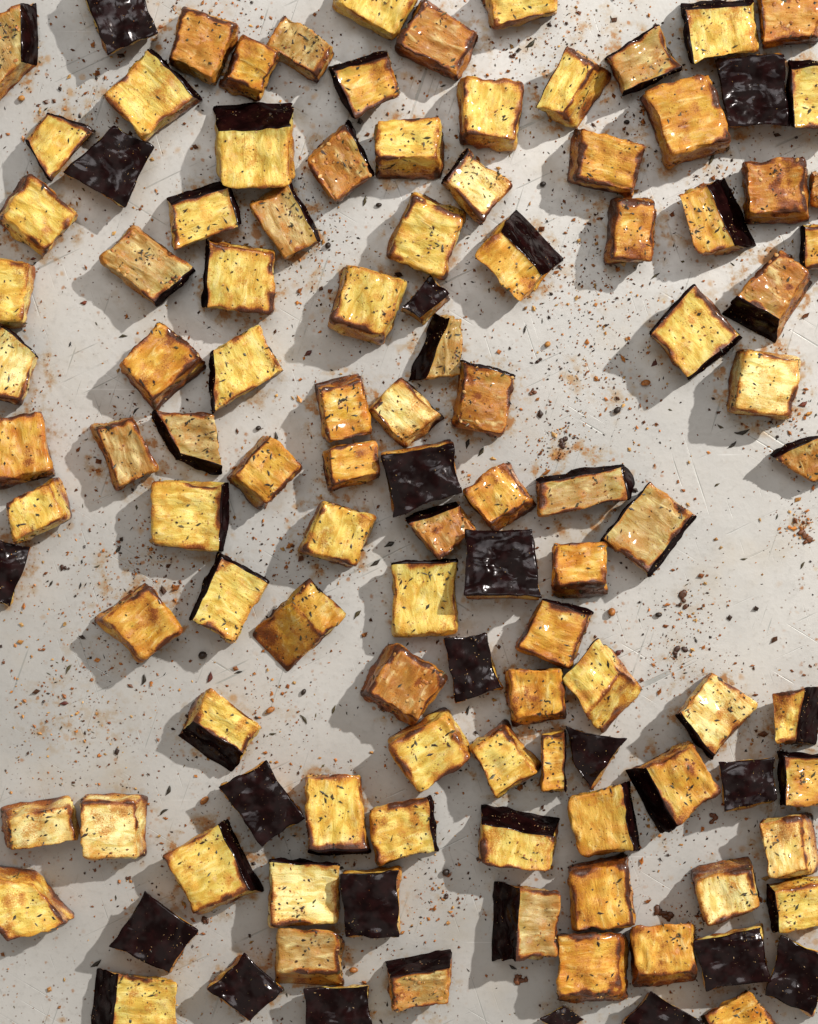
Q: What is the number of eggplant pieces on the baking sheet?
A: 115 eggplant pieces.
